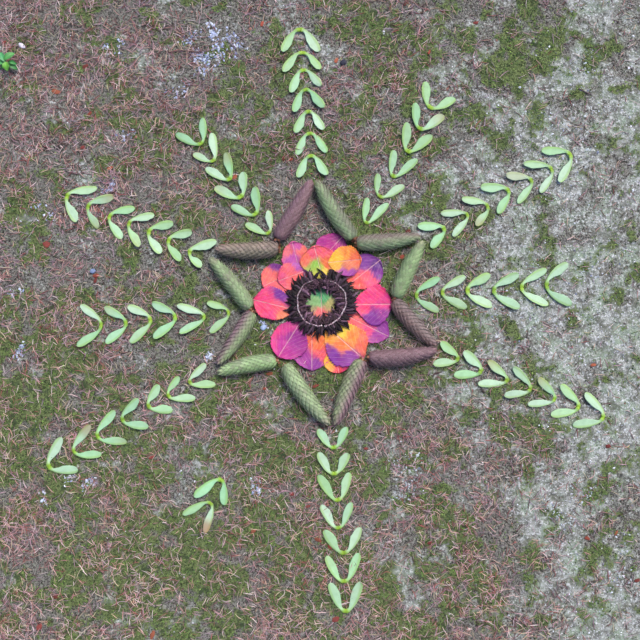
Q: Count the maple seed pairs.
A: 68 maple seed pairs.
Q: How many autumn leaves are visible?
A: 15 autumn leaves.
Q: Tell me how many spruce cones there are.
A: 12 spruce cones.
